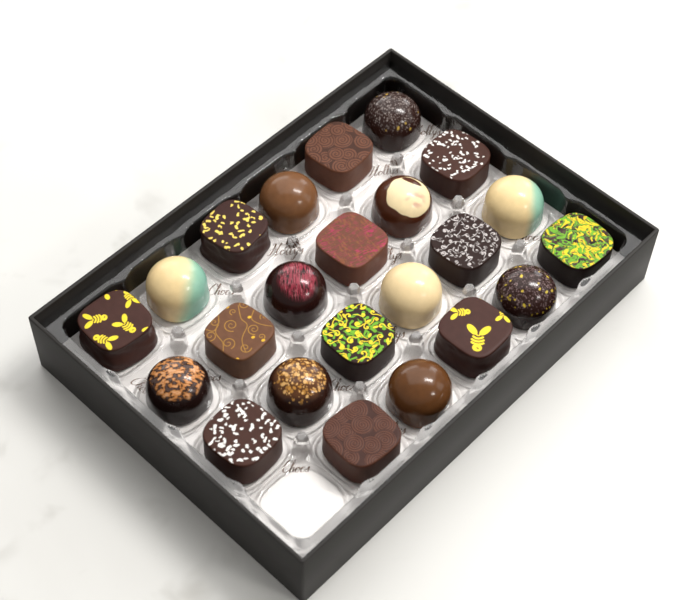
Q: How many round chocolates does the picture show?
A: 11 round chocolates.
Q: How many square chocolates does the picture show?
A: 12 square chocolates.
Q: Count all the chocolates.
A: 23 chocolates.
